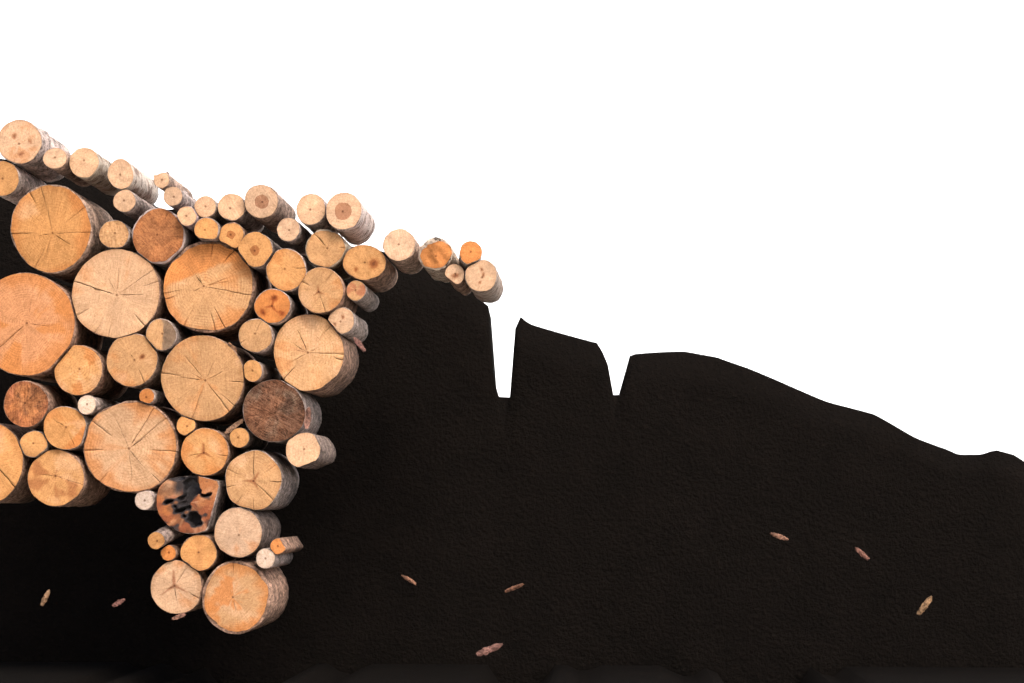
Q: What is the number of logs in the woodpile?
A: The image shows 67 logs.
